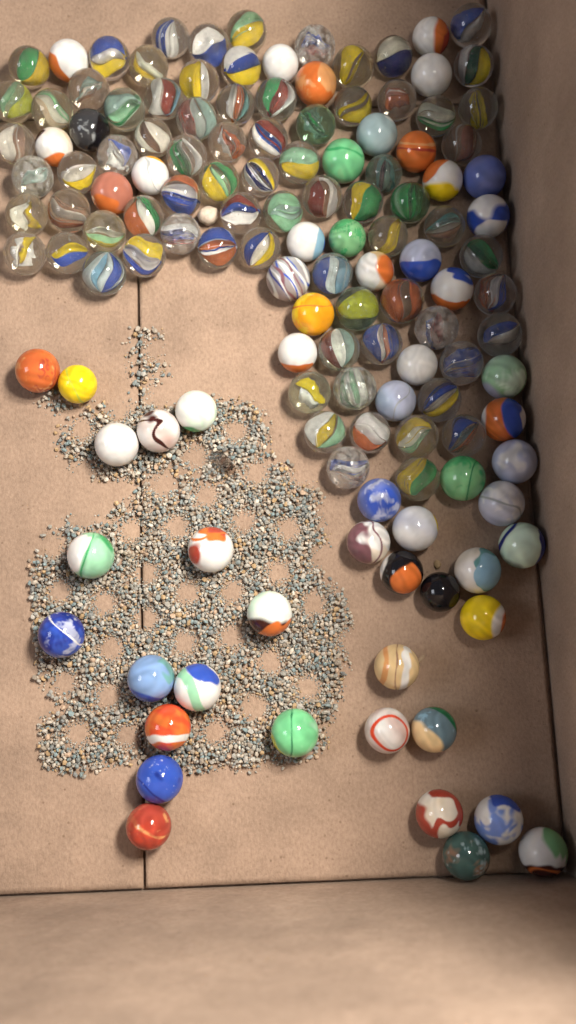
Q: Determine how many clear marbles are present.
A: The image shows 77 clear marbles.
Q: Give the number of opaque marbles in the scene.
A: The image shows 60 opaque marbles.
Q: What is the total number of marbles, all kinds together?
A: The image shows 137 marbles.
